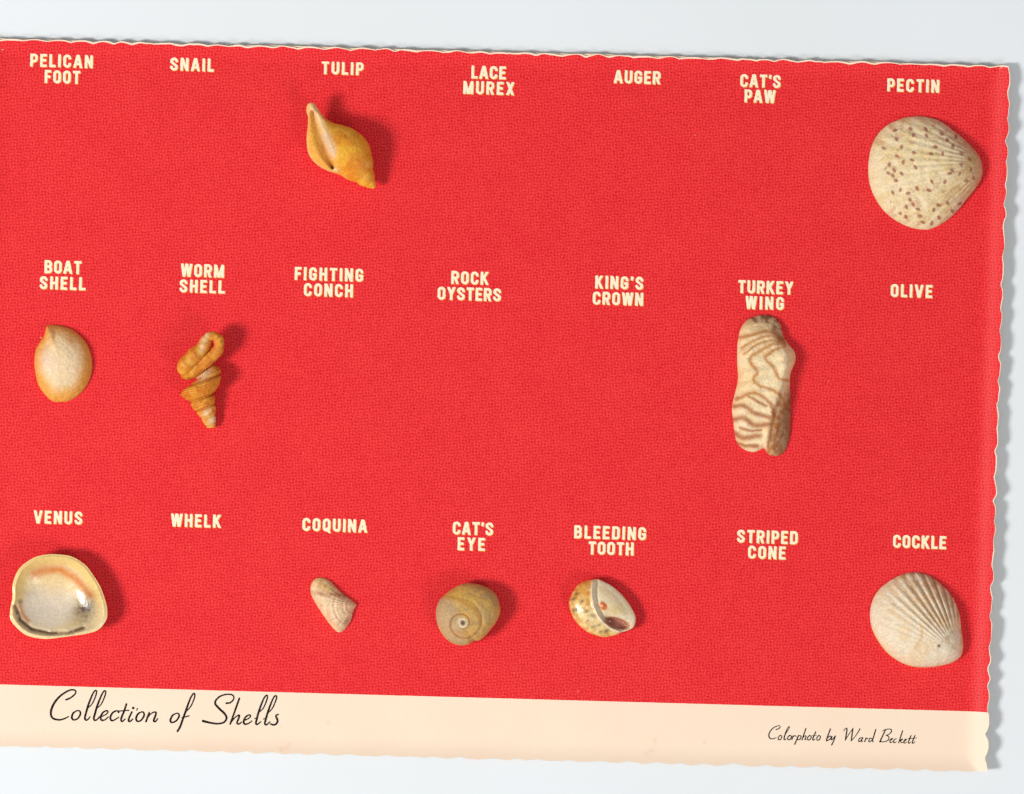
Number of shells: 10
